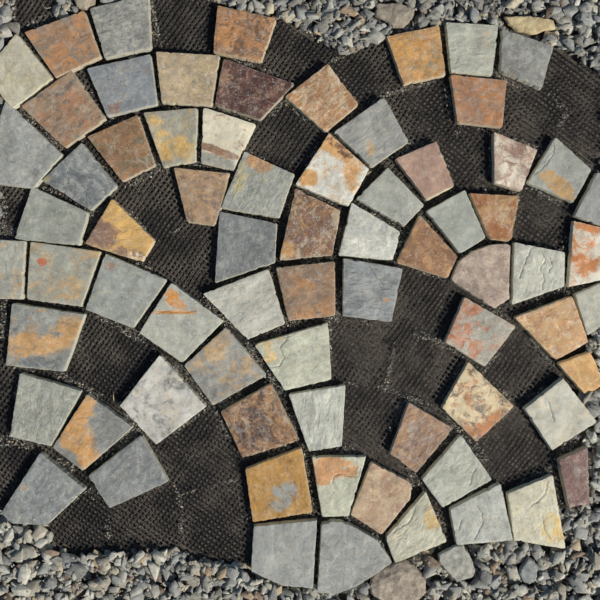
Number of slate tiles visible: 72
